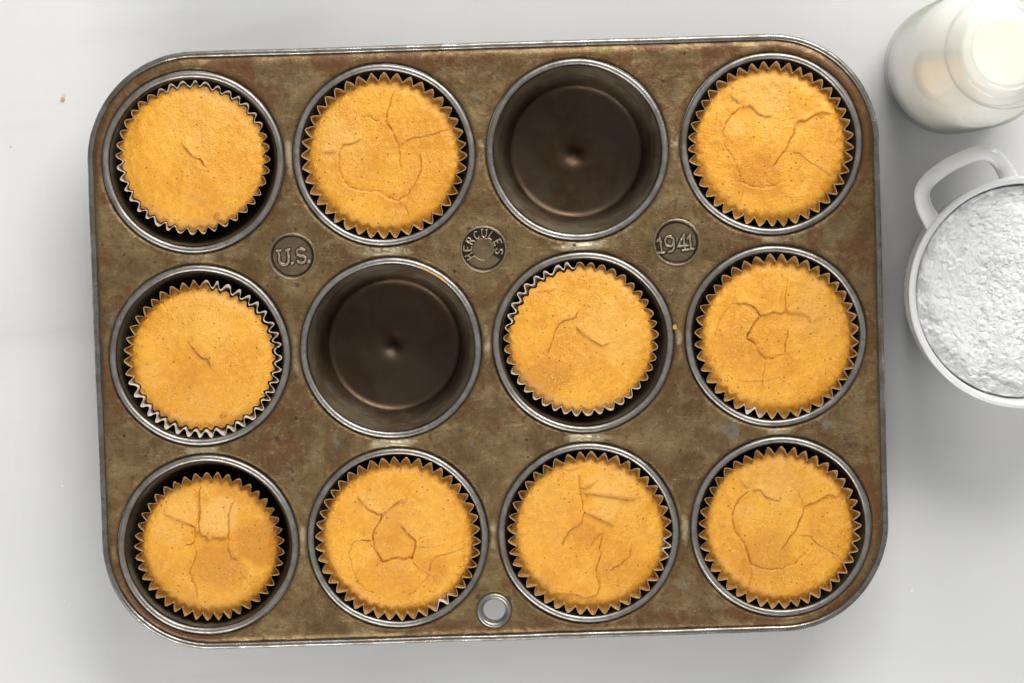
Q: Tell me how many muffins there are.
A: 10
